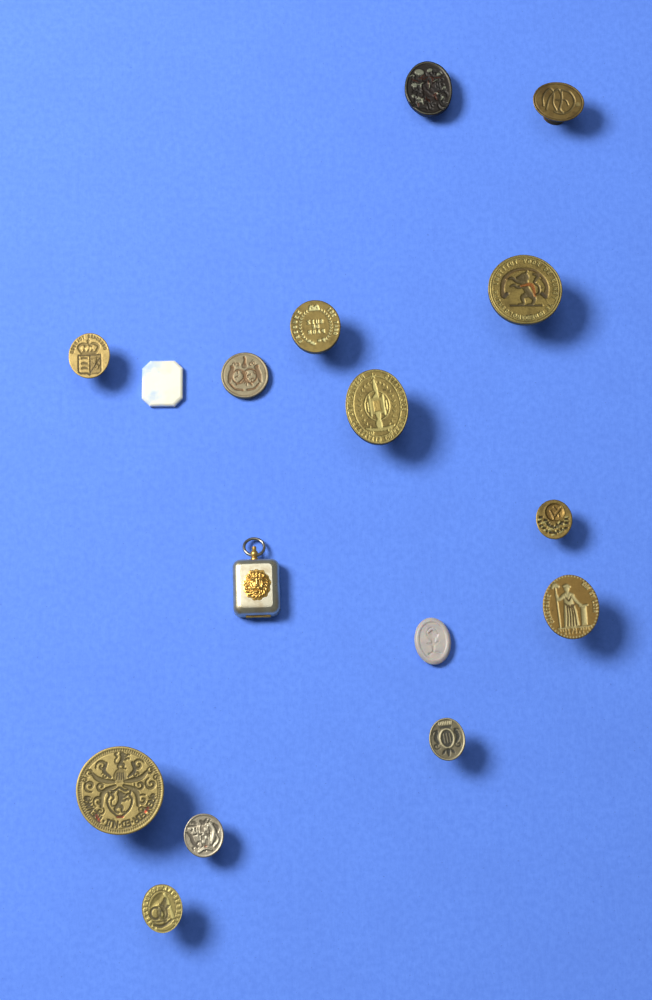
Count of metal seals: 13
